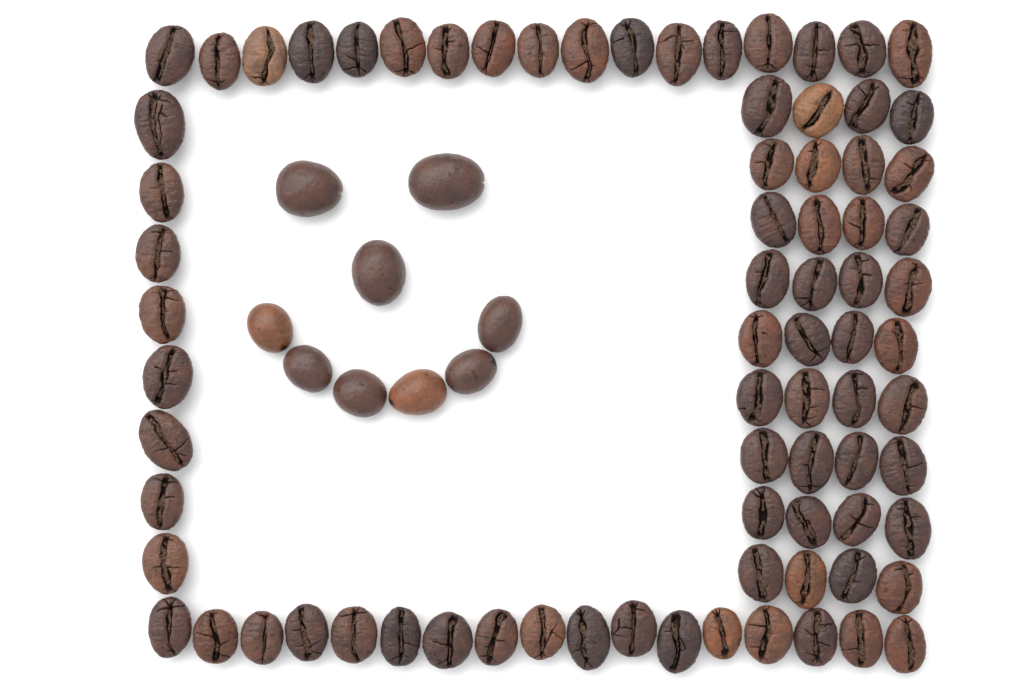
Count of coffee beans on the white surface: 87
